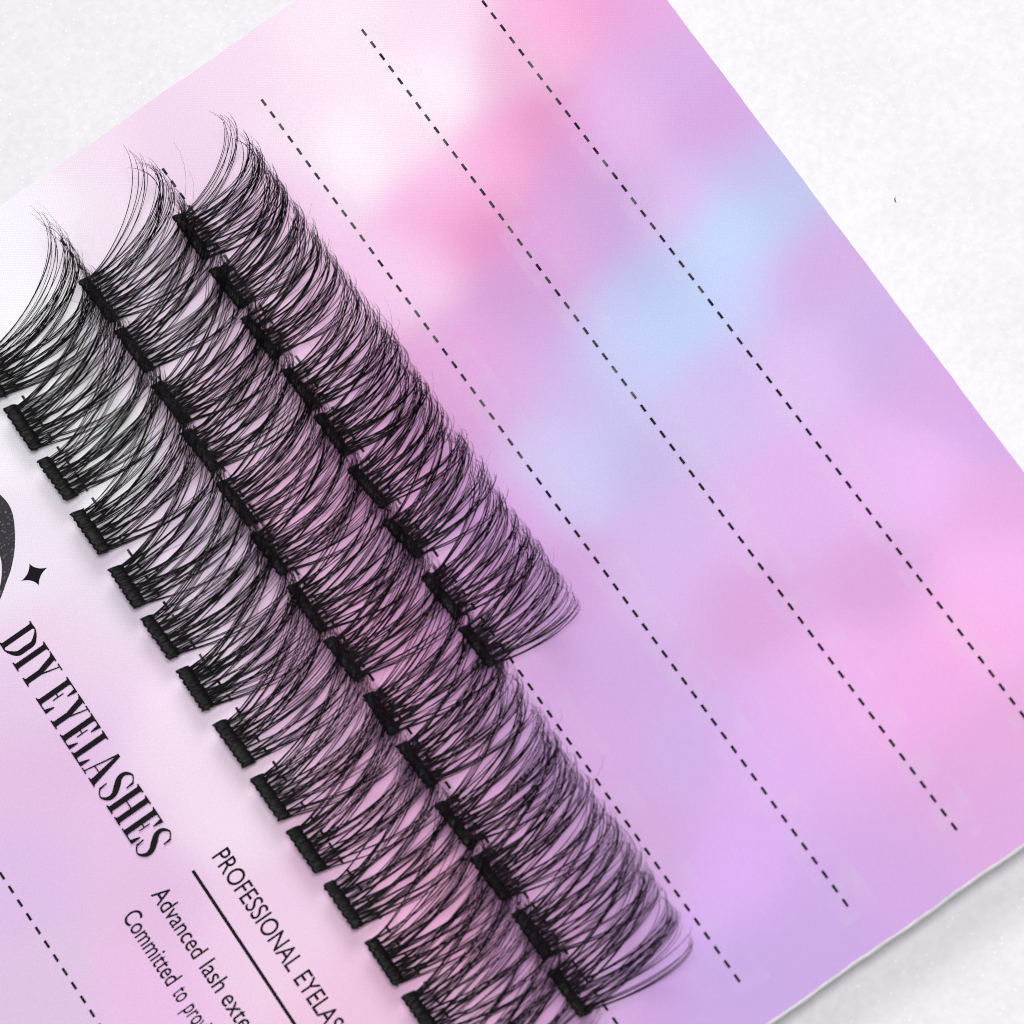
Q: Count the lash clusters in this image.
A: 37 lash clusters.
